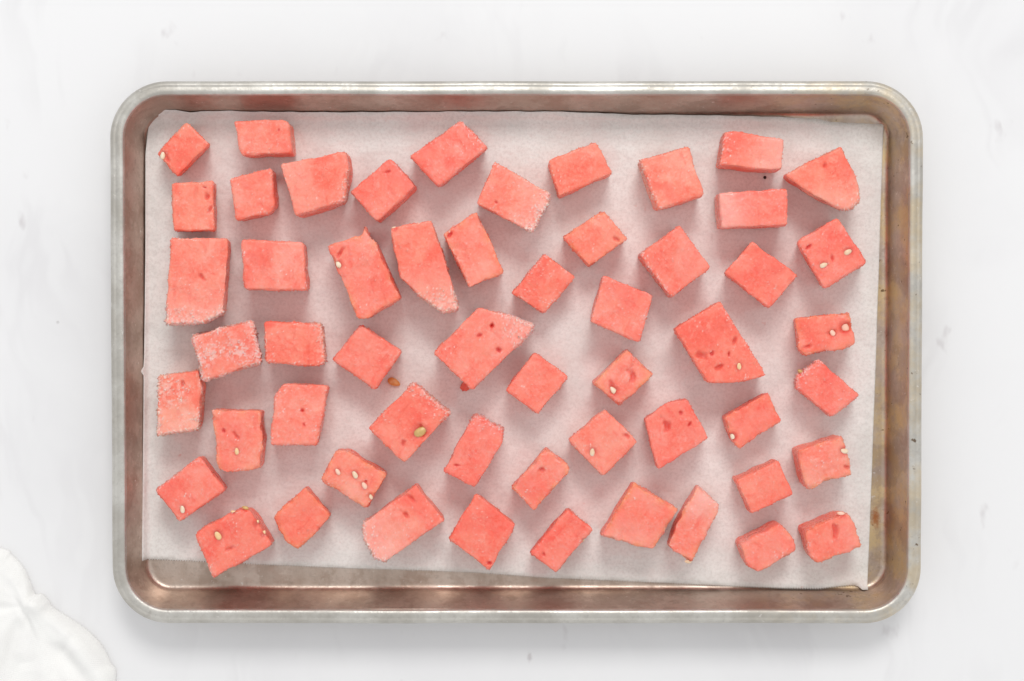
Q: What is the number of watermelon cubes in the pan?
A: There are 55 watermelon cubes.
